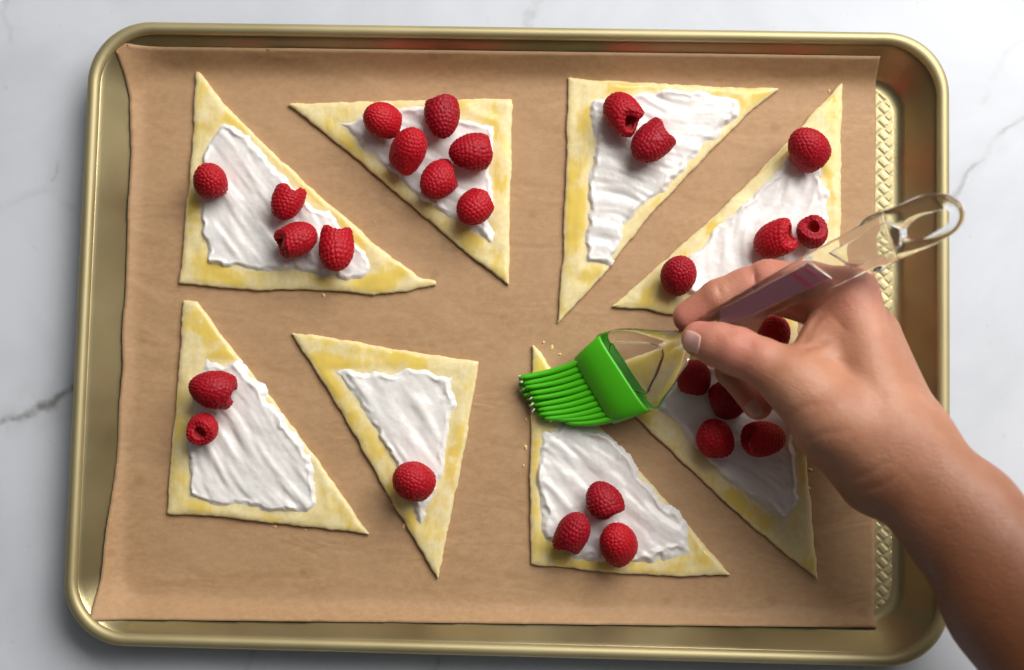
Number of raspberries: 27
